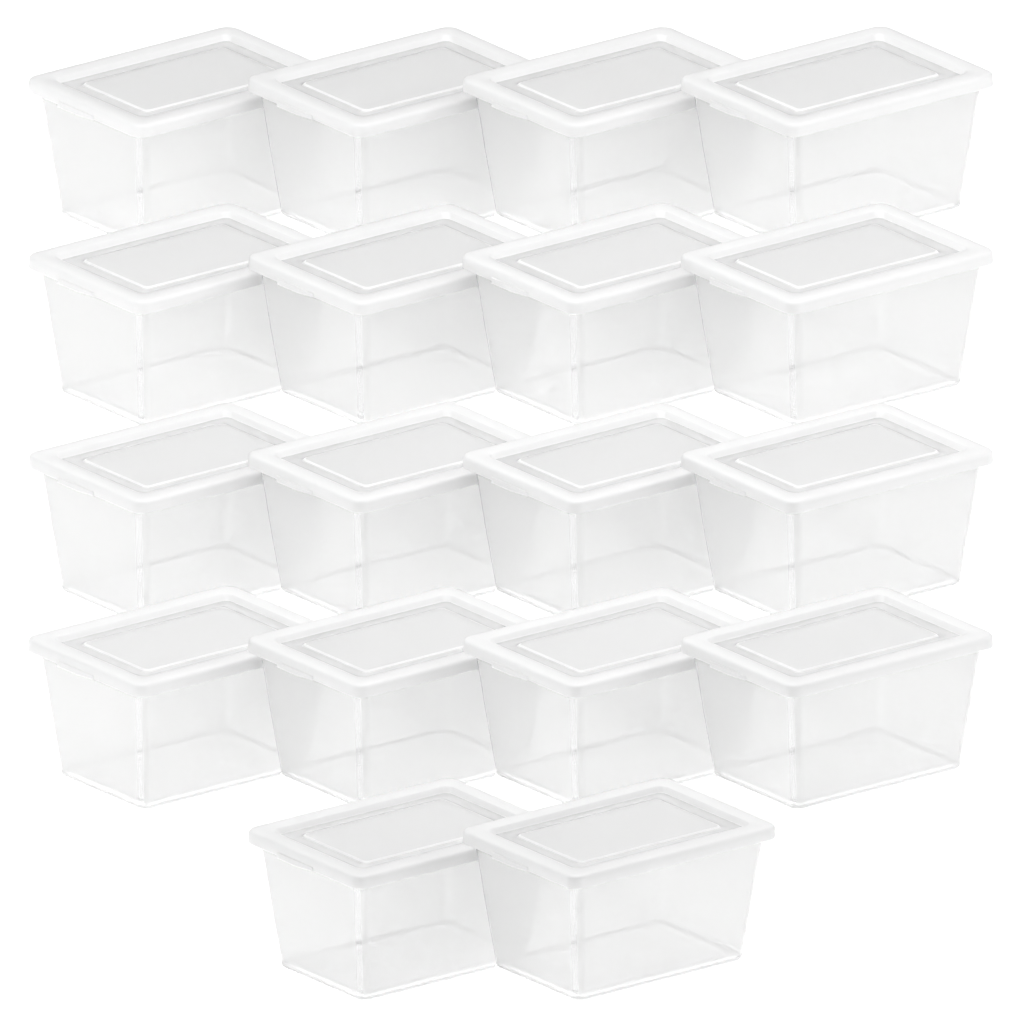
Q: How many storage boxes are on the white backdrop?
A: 18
